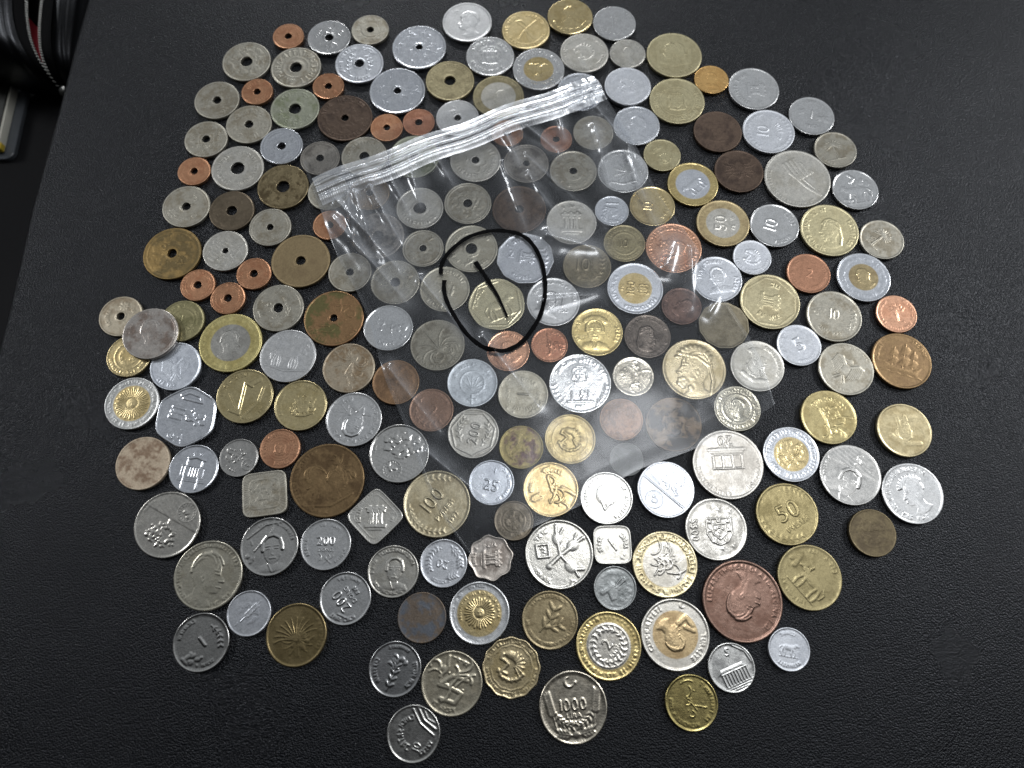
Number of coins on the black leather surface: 194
